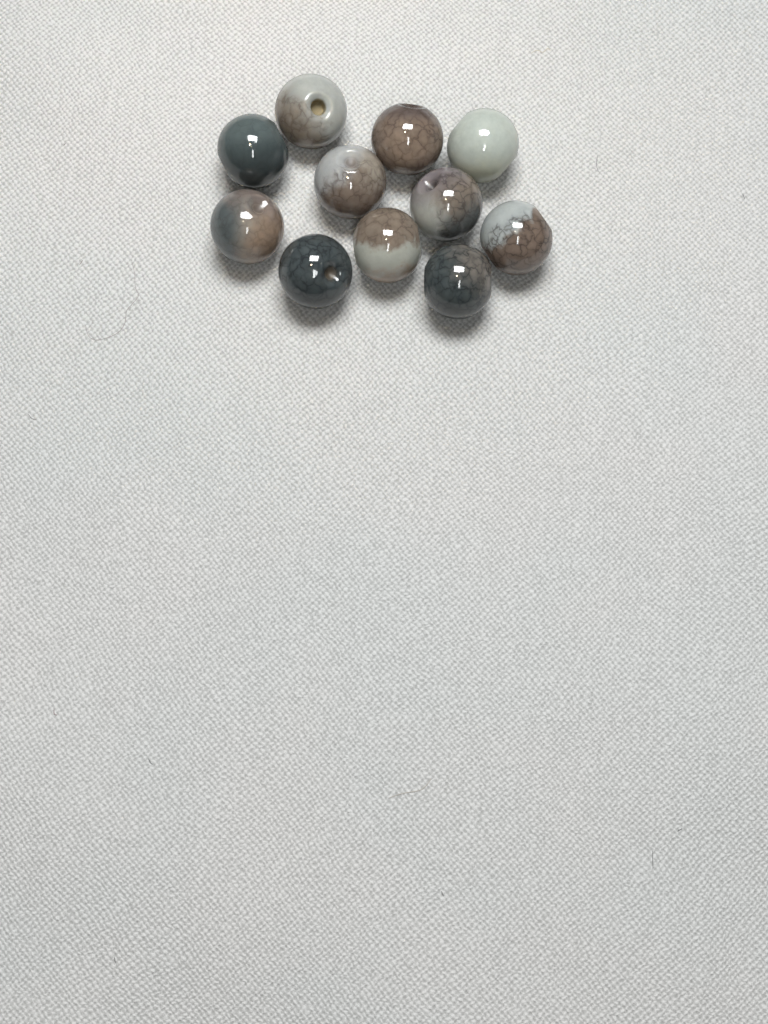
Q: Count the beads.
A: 11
